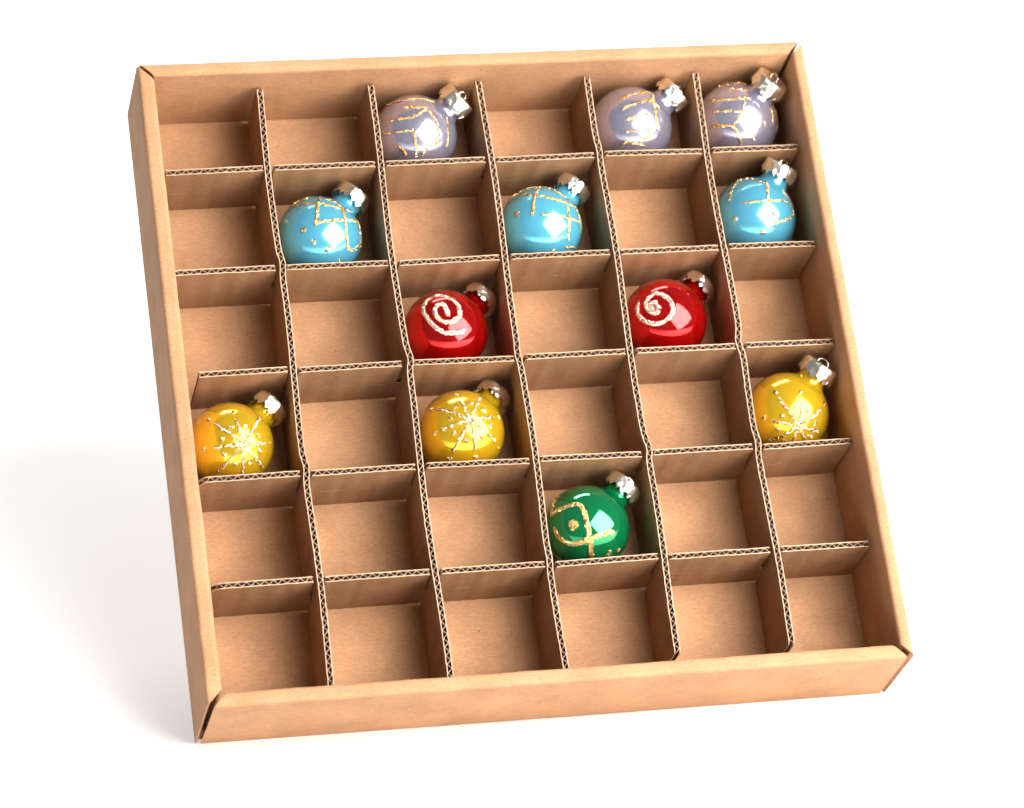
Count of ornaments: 12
